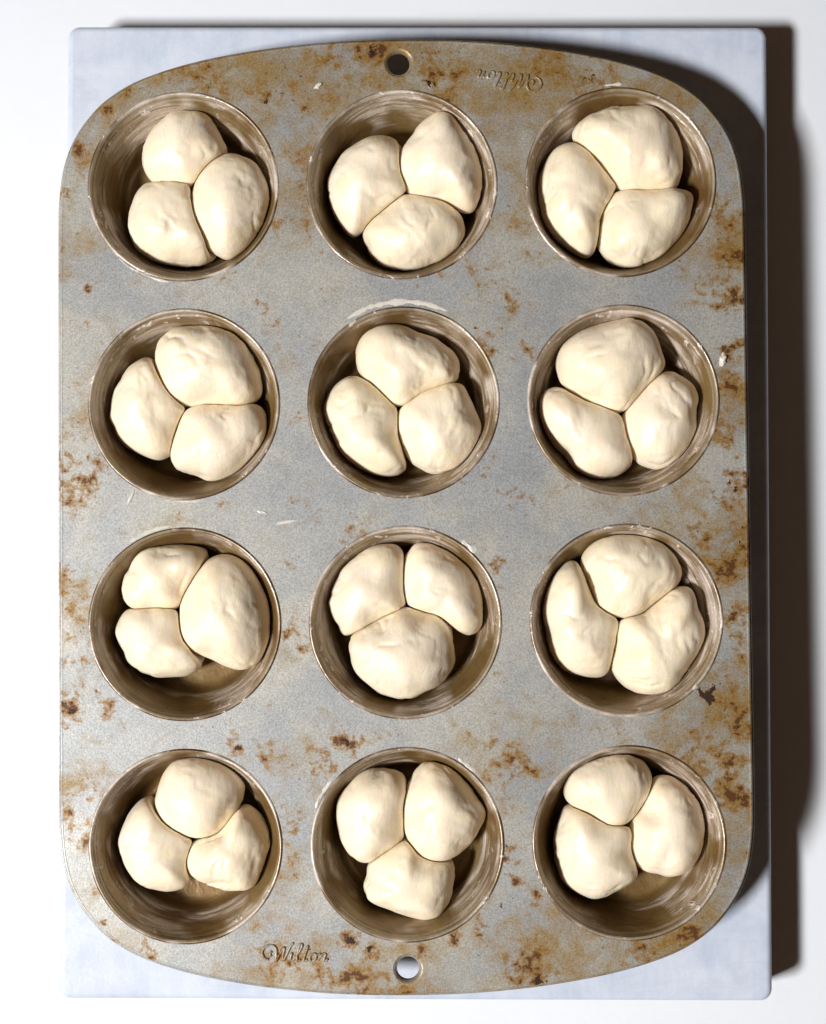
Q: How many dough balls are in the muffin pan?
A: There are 36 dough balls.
